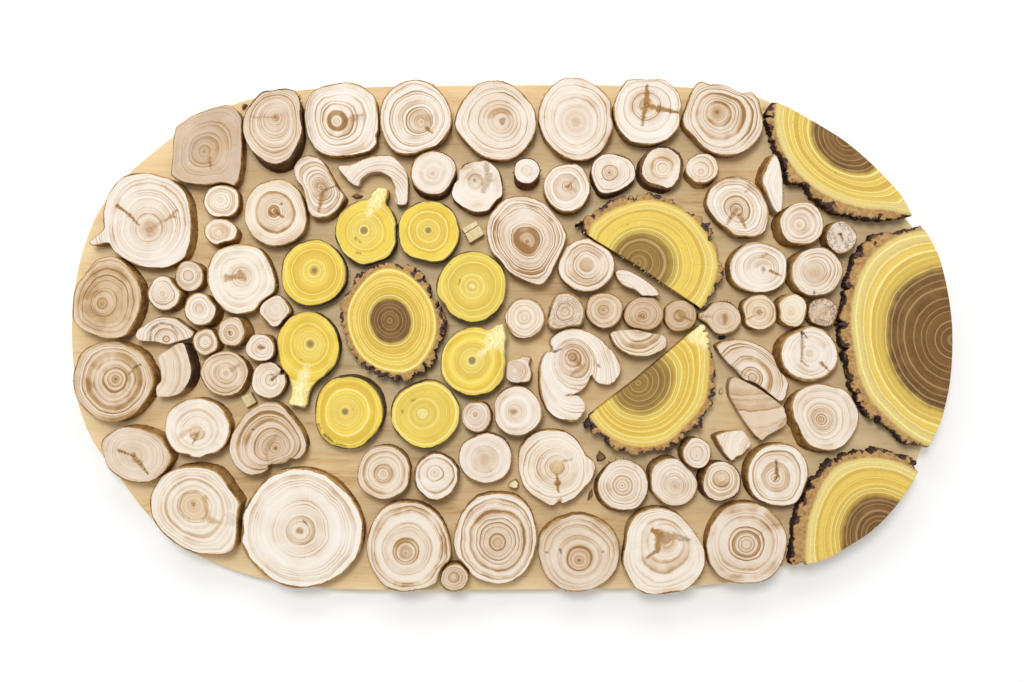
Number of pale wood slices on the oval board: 83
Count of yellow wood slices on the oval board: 14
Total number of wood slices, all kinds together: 97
